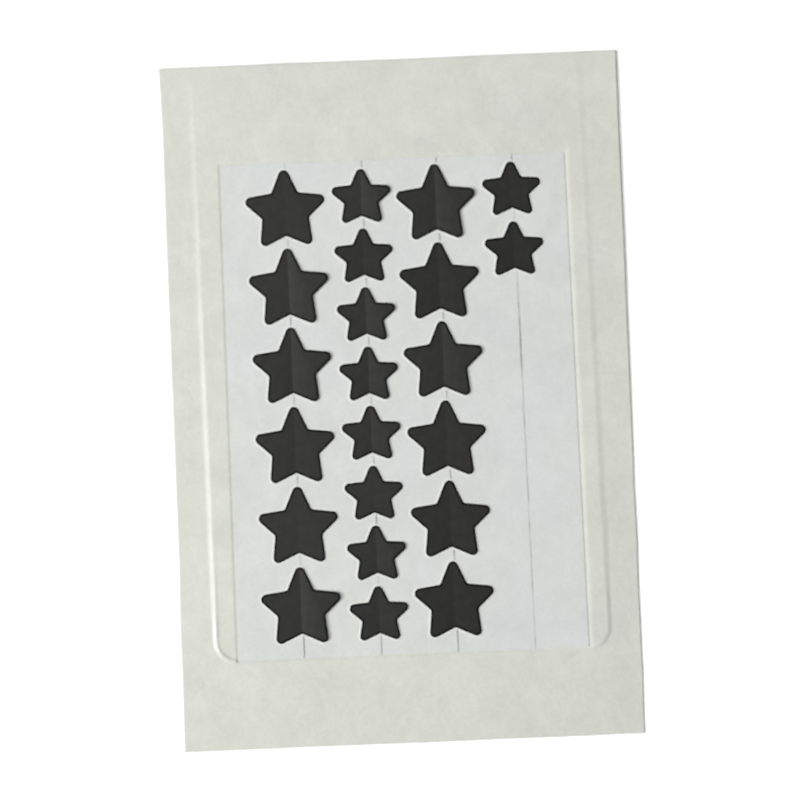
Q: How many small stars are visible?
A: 10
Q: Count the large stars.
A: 12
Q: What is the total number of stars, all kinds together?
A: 22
